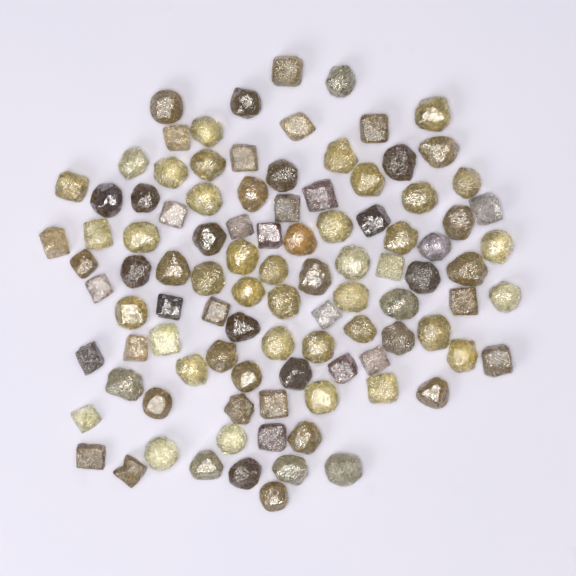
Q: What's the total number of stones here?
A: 100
